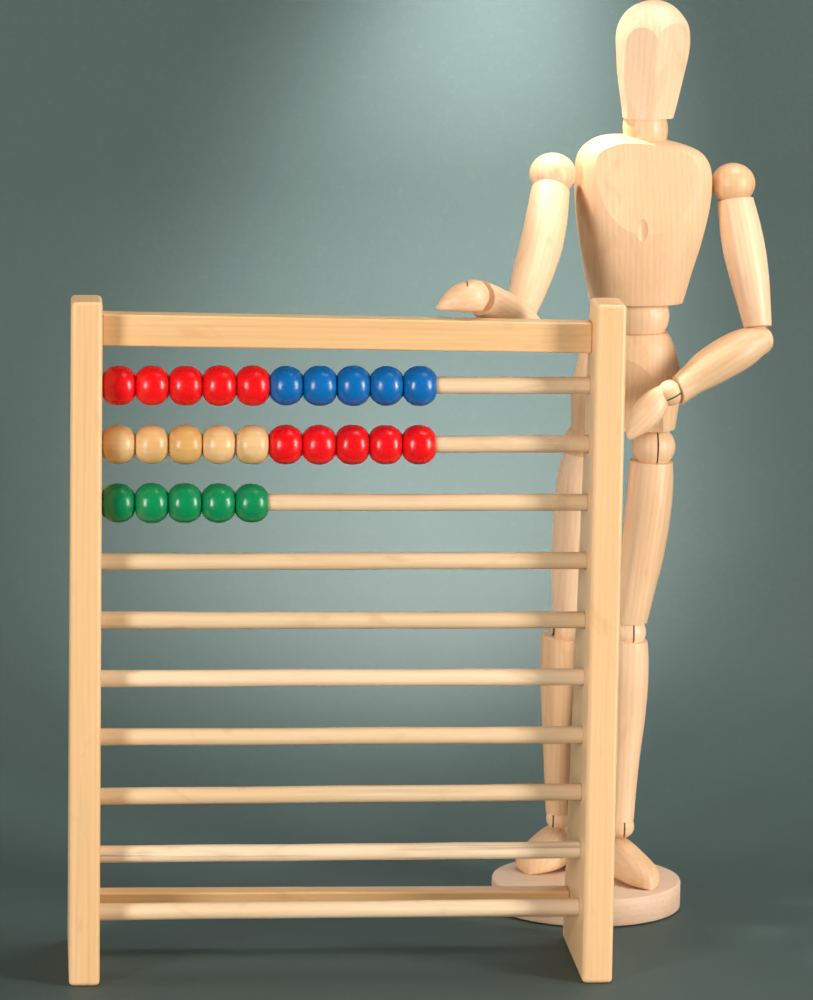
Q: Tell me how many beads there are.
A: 25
